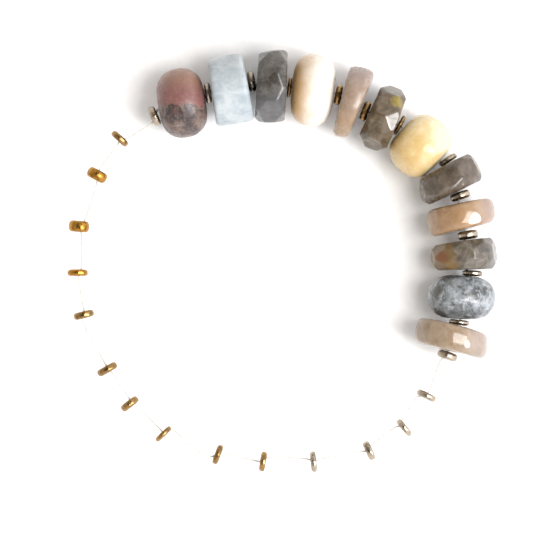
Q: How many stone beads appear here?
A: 12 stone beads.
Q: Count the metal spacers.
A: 27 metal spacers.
